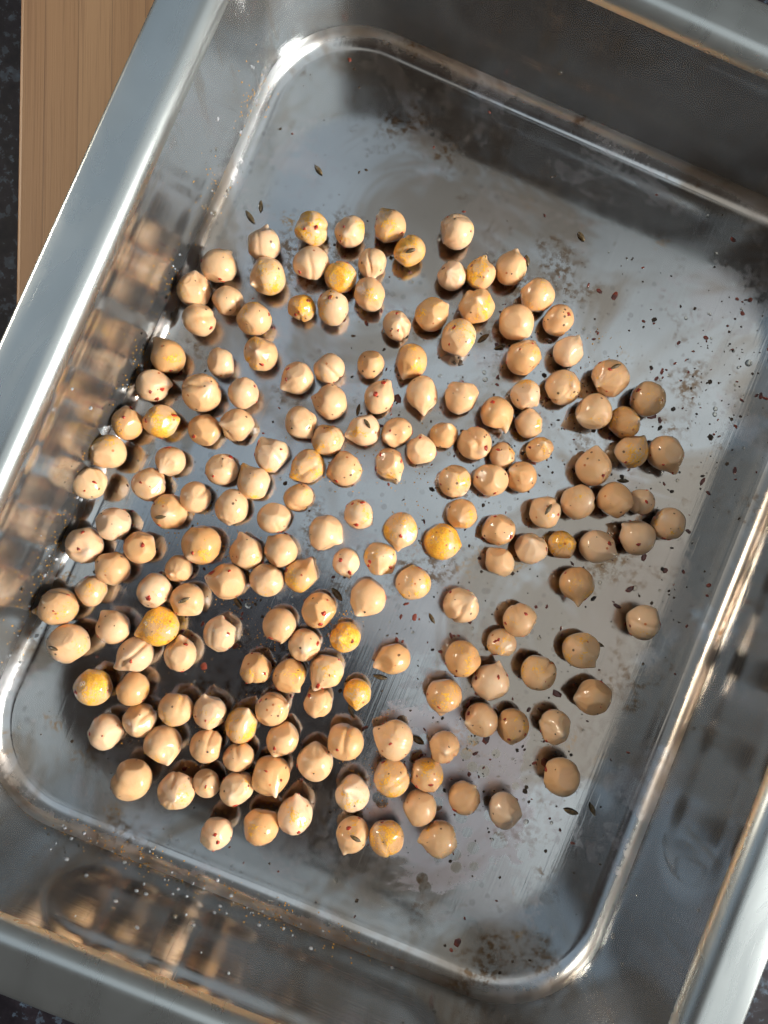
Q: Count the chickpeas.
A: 185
